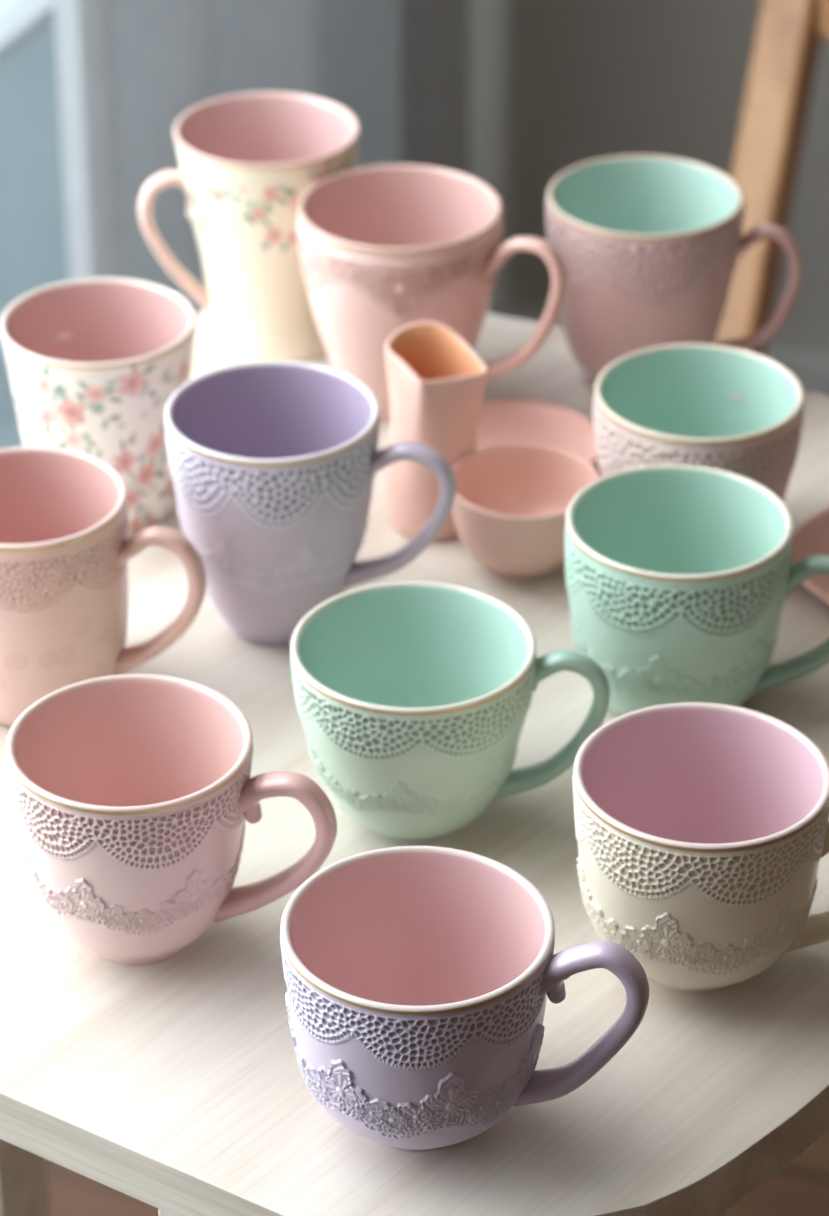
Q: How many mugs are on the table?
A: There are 12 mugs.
